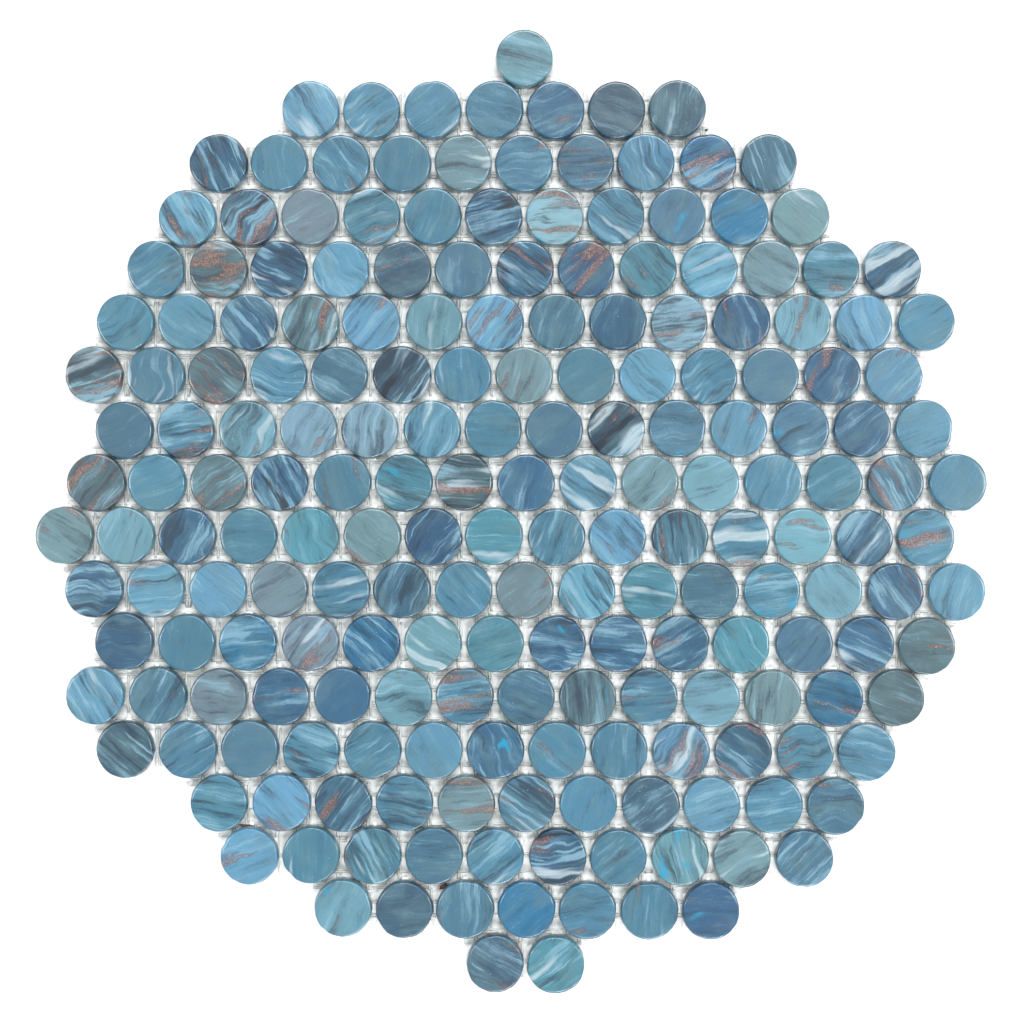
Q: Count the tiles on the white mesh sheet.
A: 200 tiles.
